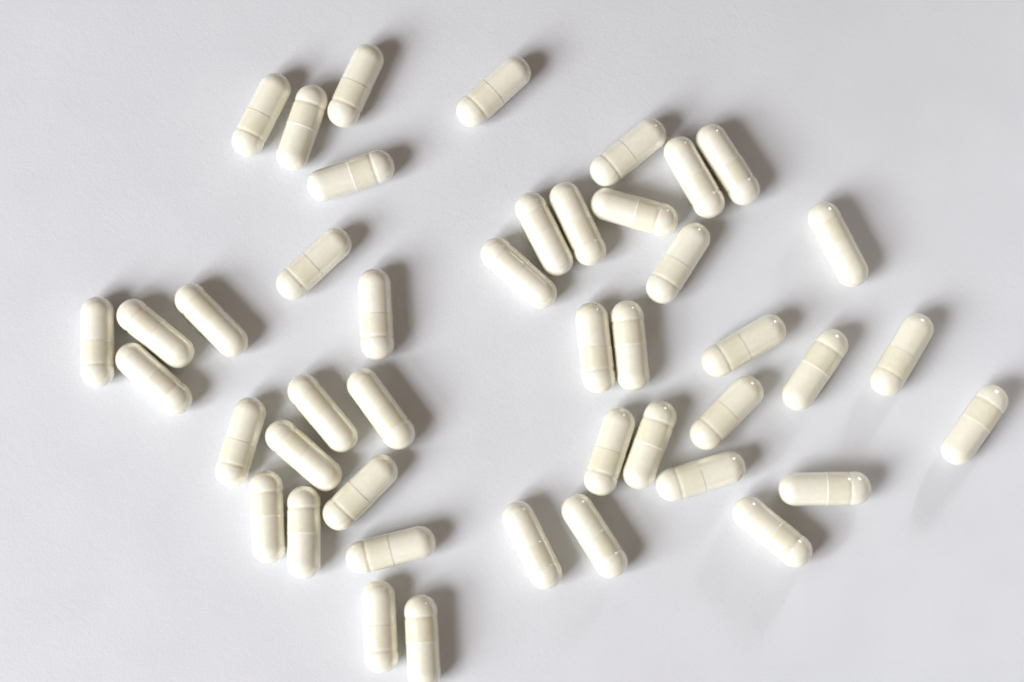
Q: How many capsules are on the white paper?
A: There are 44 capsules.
